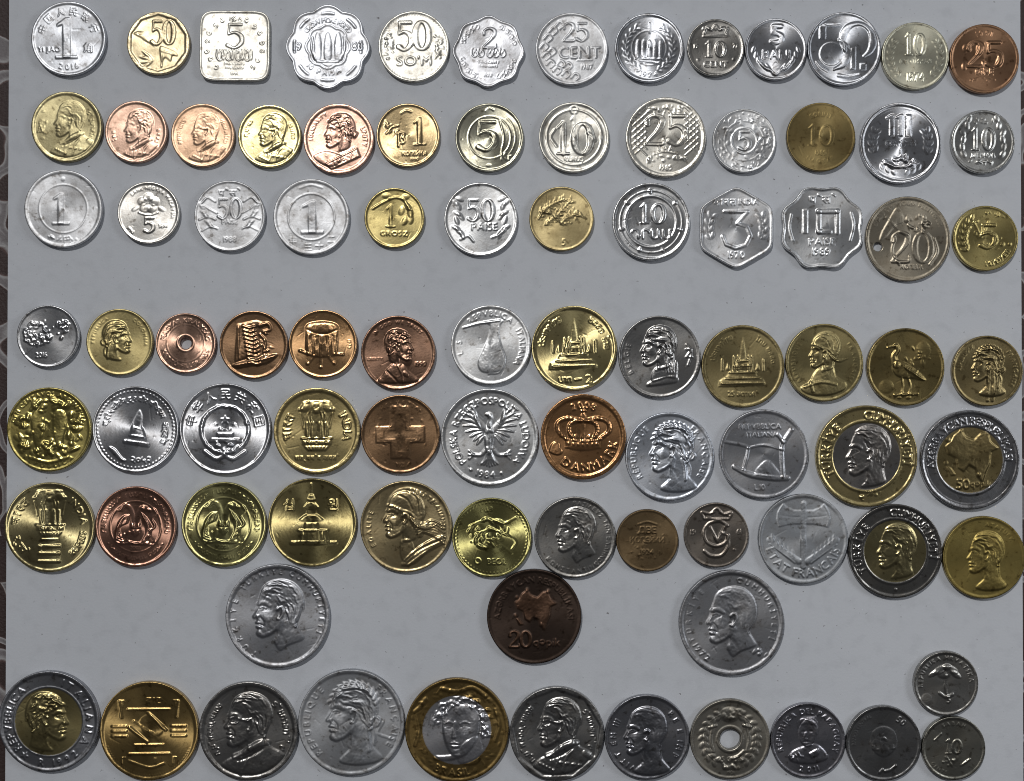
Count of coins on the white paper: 89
